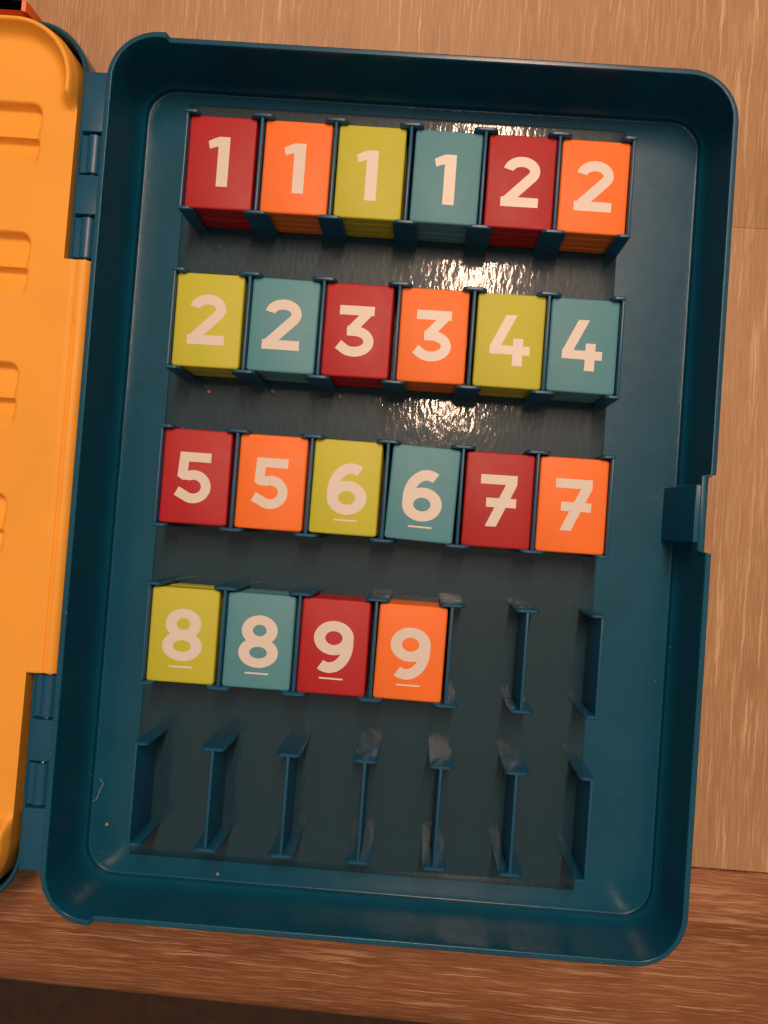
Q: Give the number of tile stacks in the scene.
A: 22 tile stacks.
